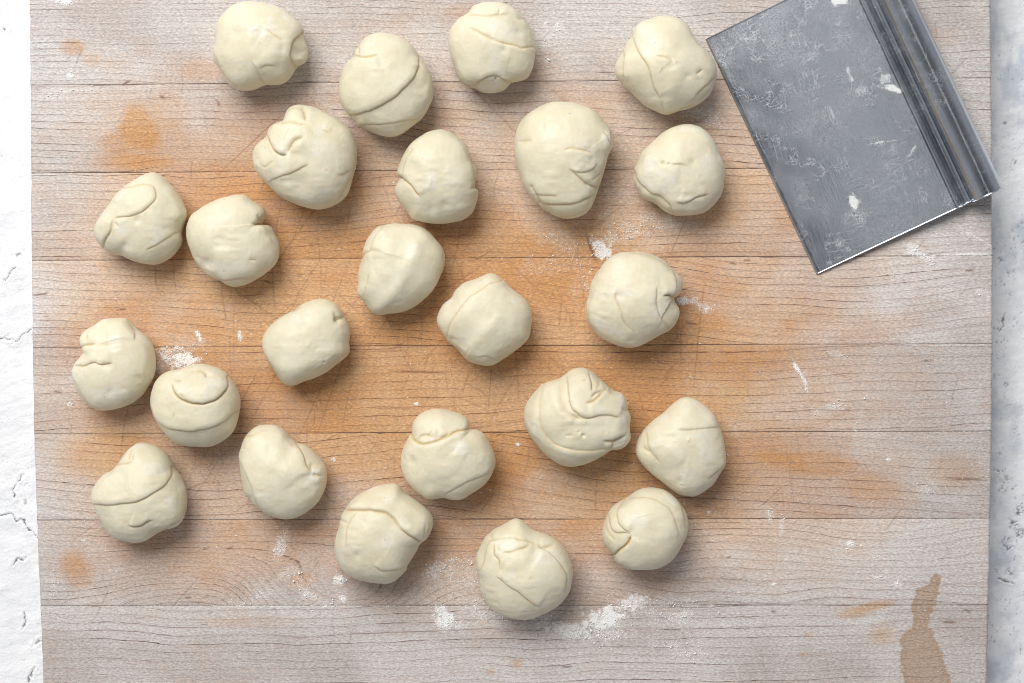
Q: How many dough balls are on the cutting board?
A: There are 24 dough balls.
